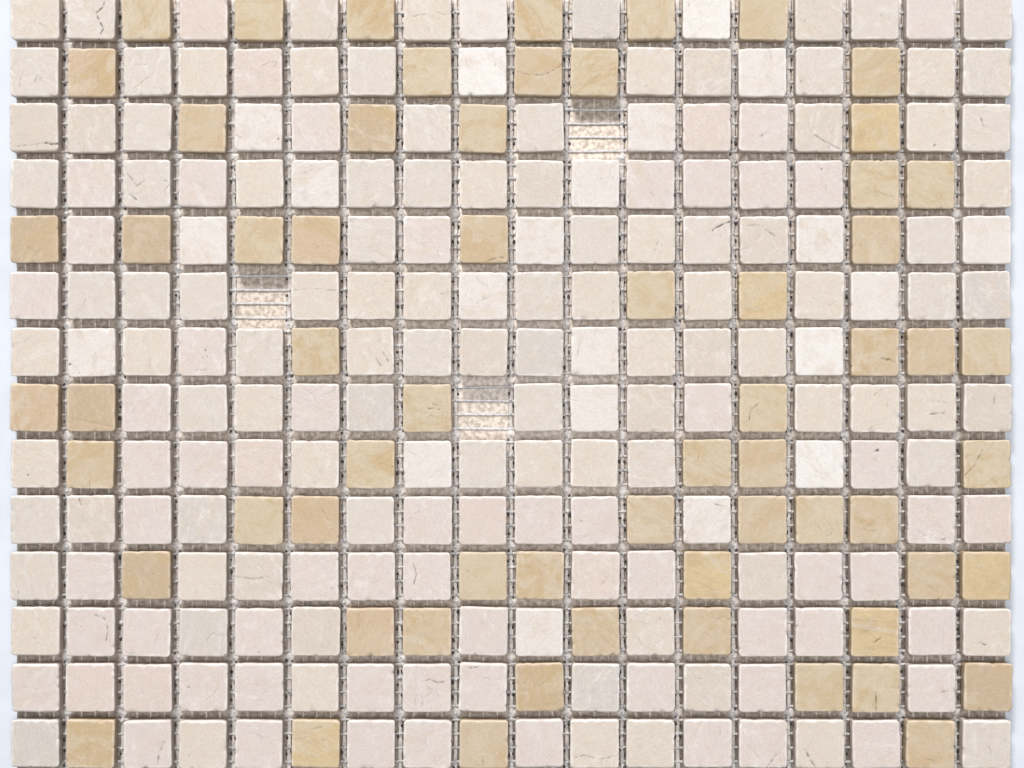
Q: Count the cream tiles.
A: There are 186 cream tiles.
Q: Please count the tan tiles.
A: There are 63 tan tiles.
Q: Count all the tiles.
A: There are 249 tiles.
